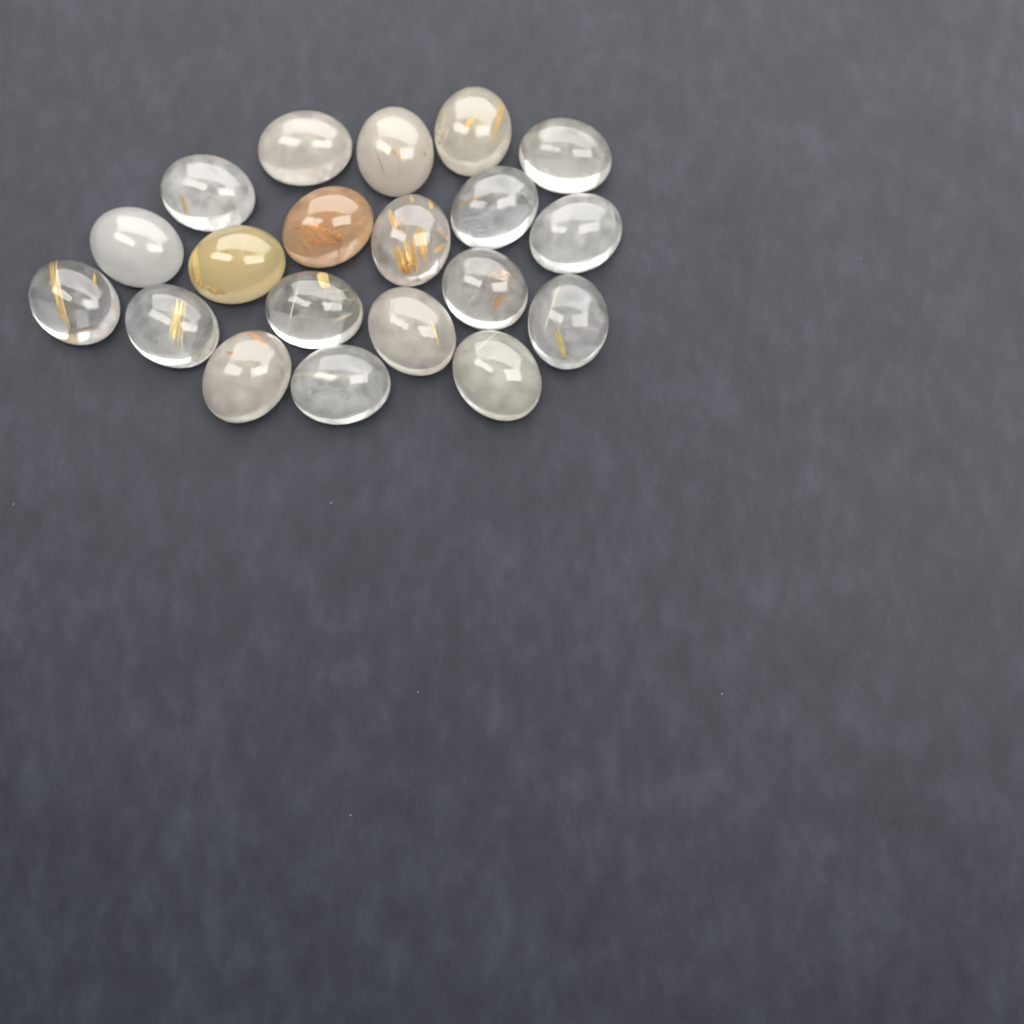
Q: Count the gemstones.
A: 20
